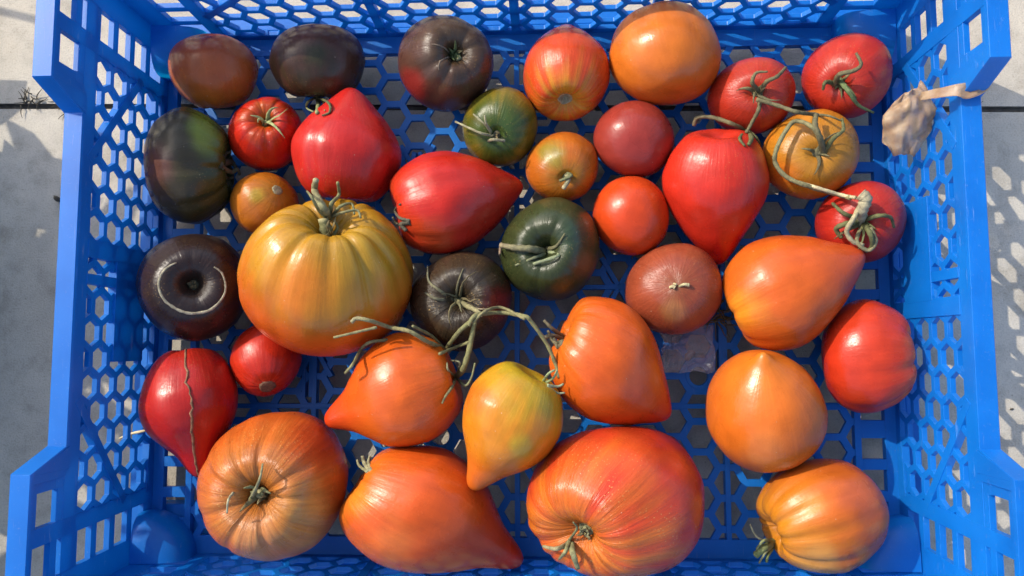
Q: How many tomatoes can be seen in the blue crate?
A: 36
